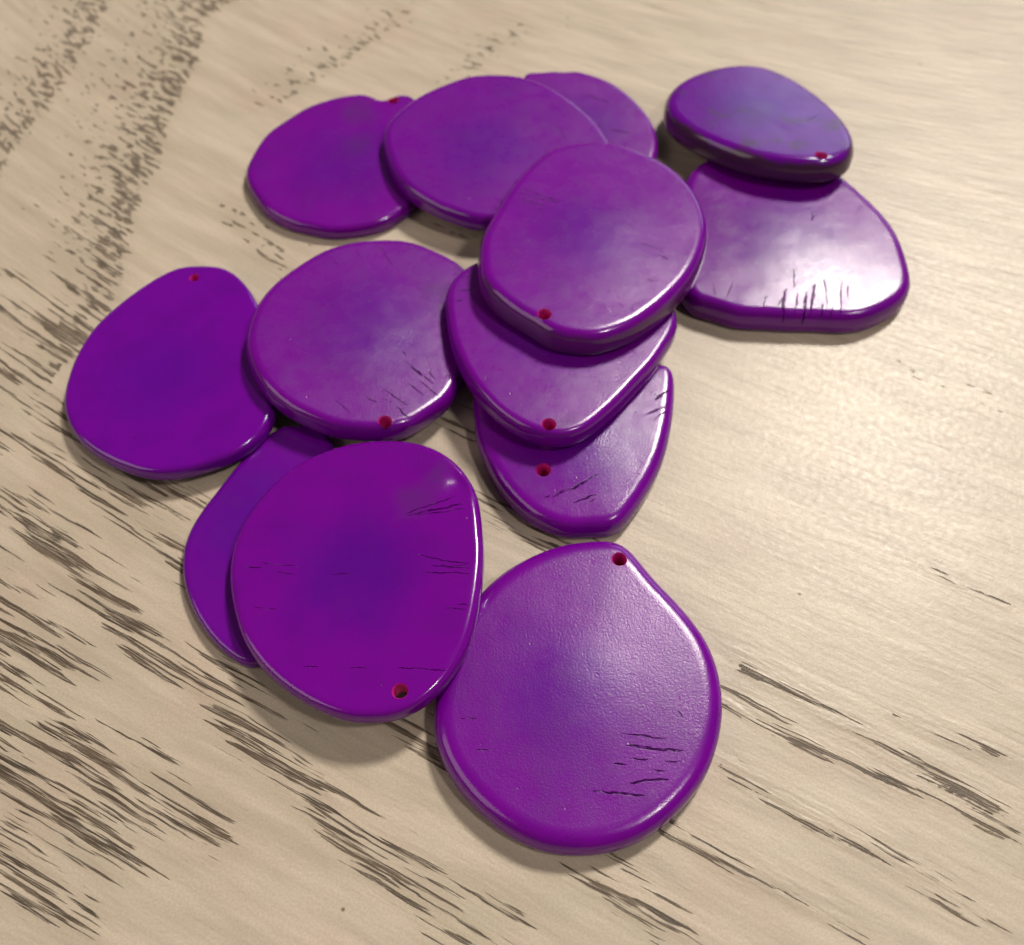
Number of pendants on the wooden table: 13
